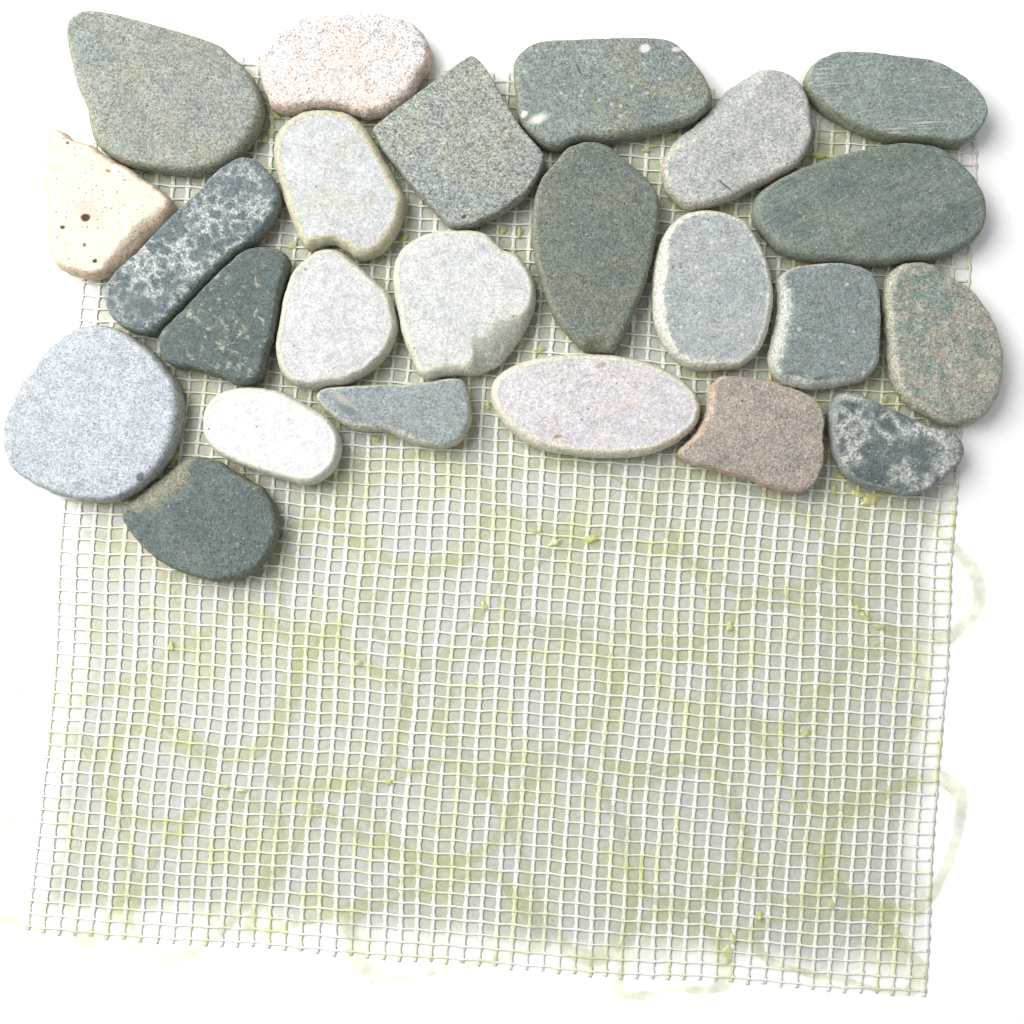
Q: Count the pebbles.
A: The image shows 24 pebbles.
